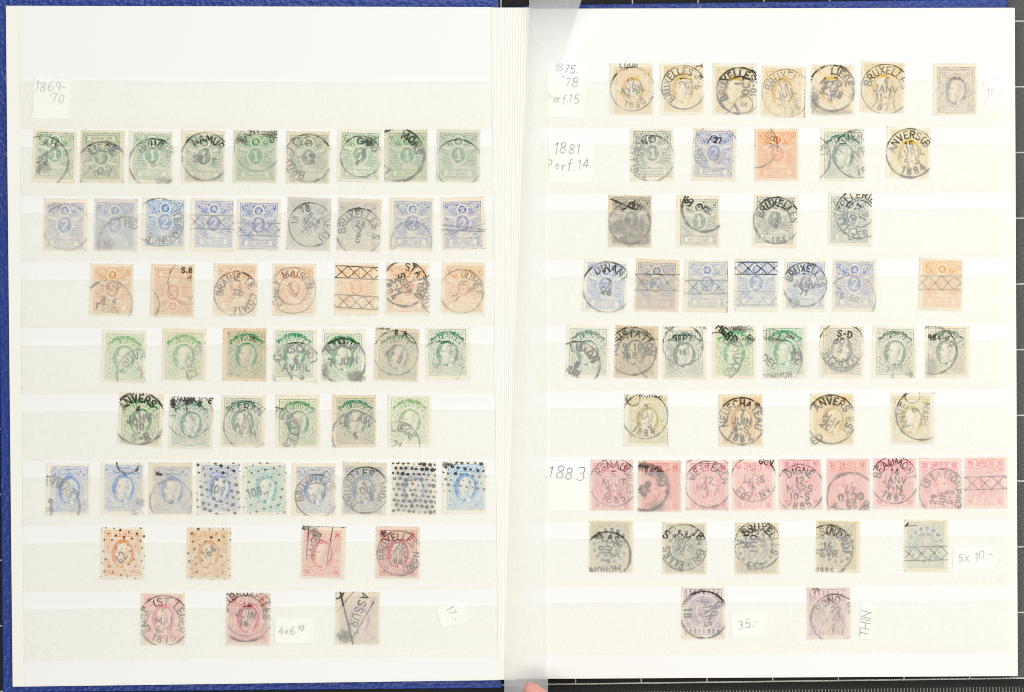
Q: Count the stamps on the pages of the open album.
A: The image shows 105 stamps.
